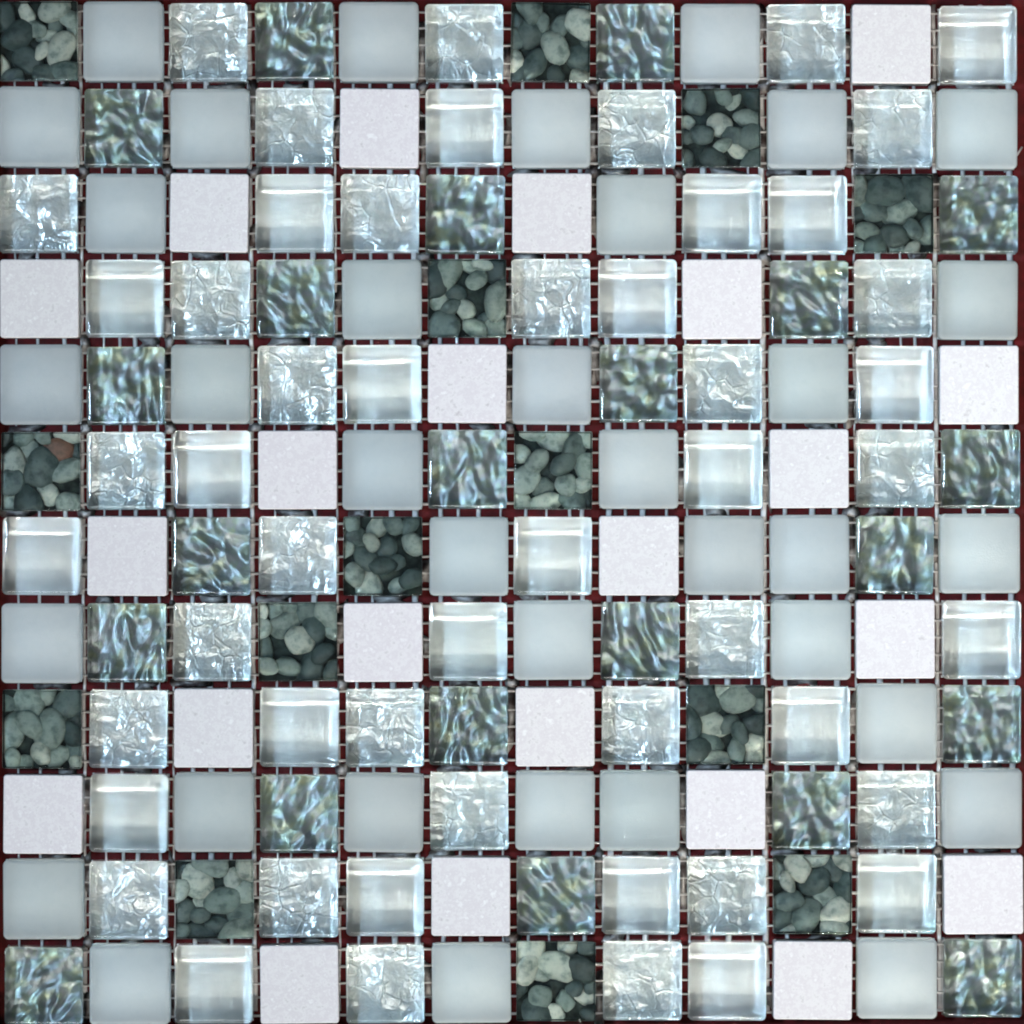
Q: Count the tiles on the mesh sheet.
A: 144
